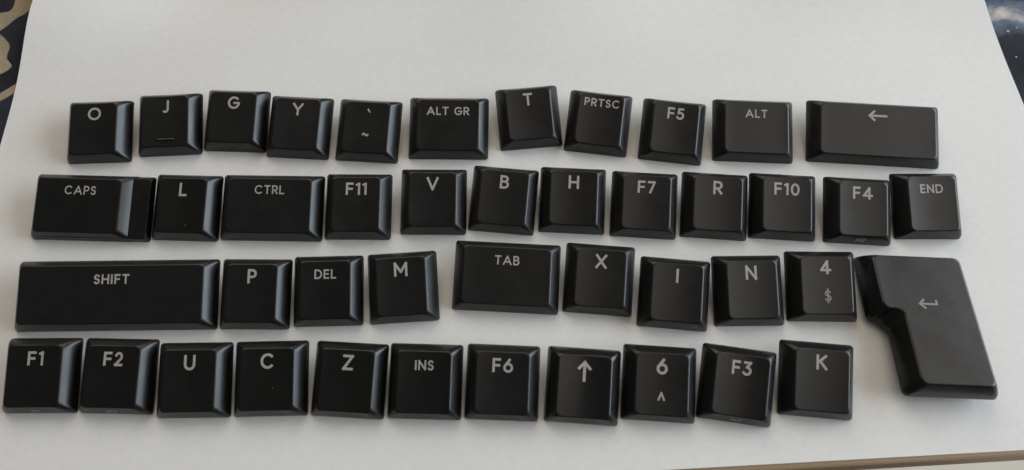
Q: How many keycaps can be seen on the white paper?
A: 44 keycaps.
